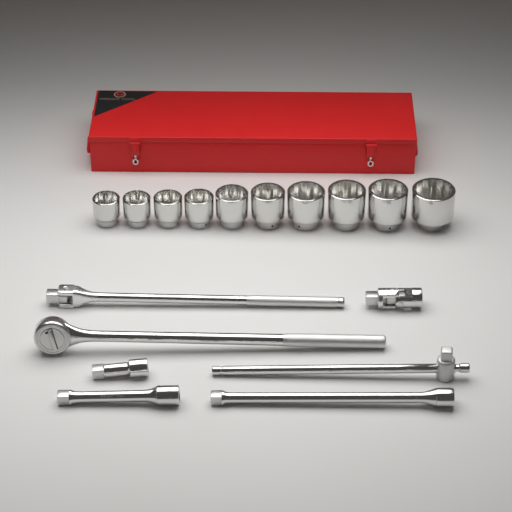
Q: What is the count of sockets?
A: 10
